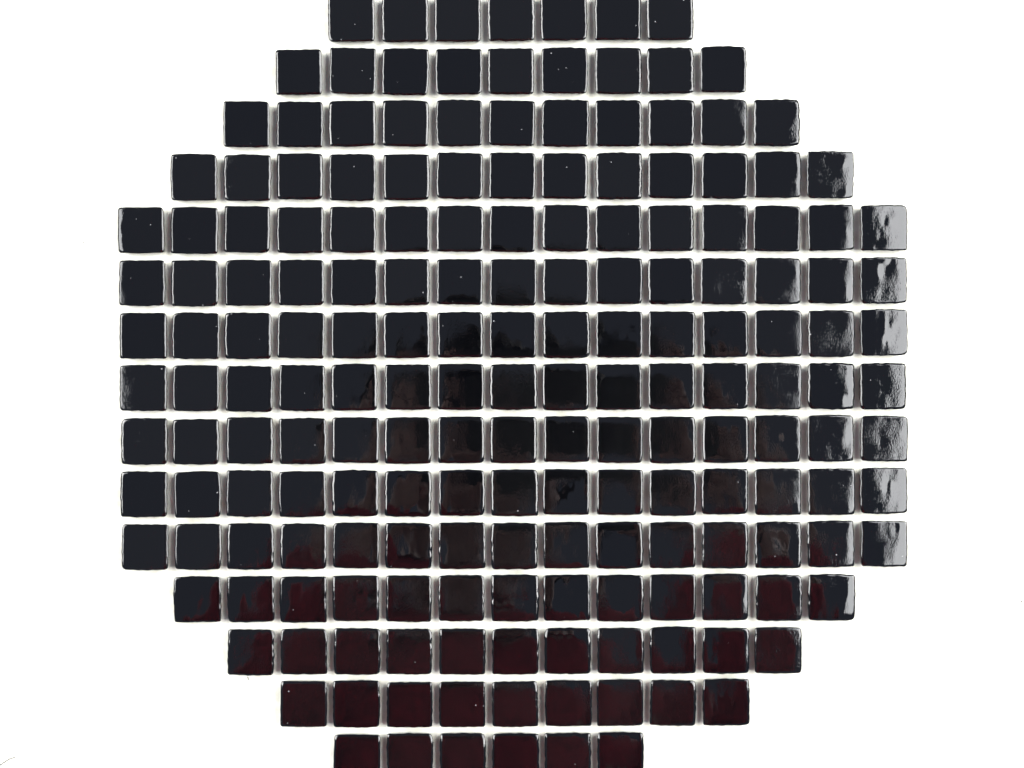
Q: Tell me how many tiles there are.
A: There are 184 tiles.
